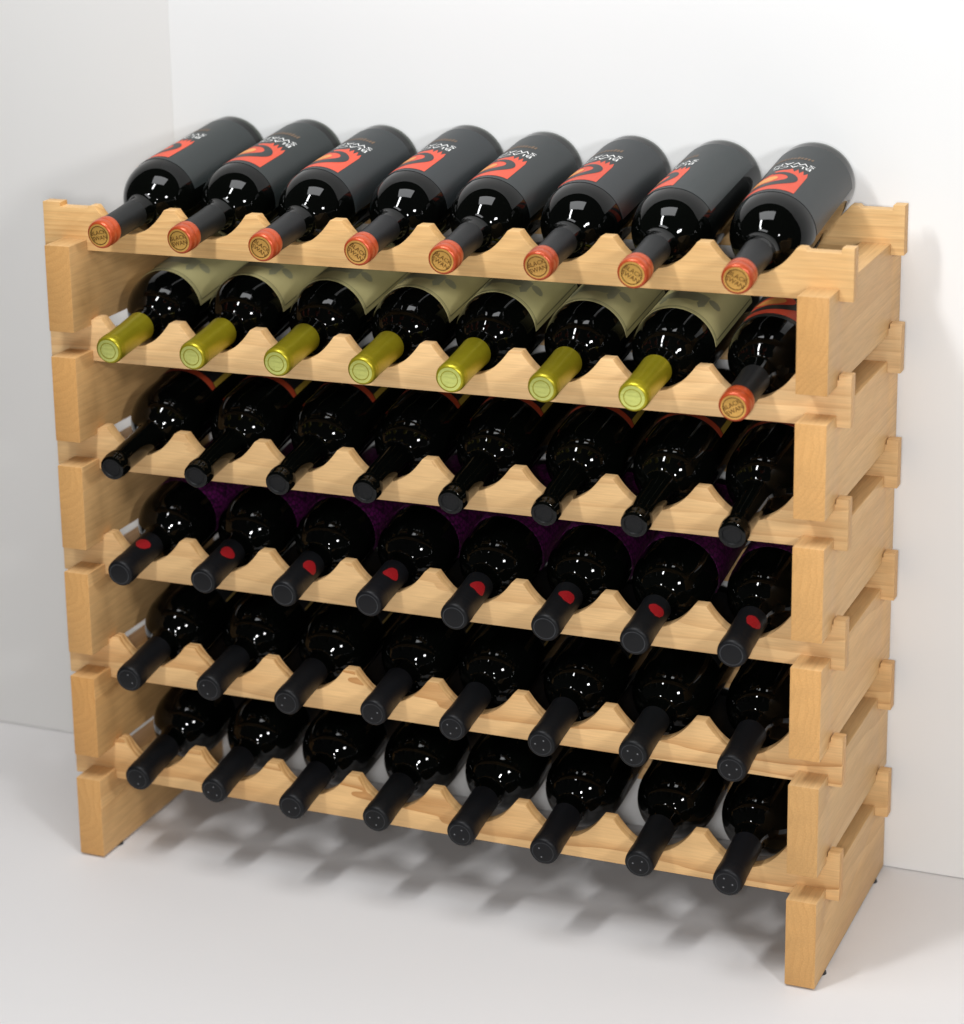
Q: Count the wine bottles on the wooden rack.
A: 48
